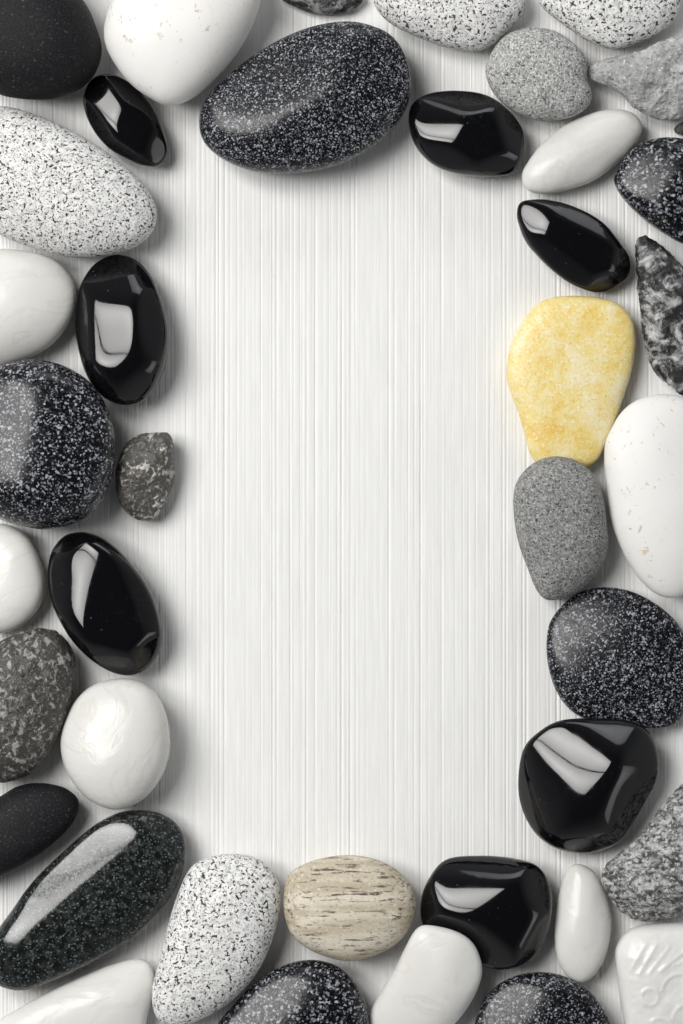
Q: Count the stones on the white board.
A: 41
